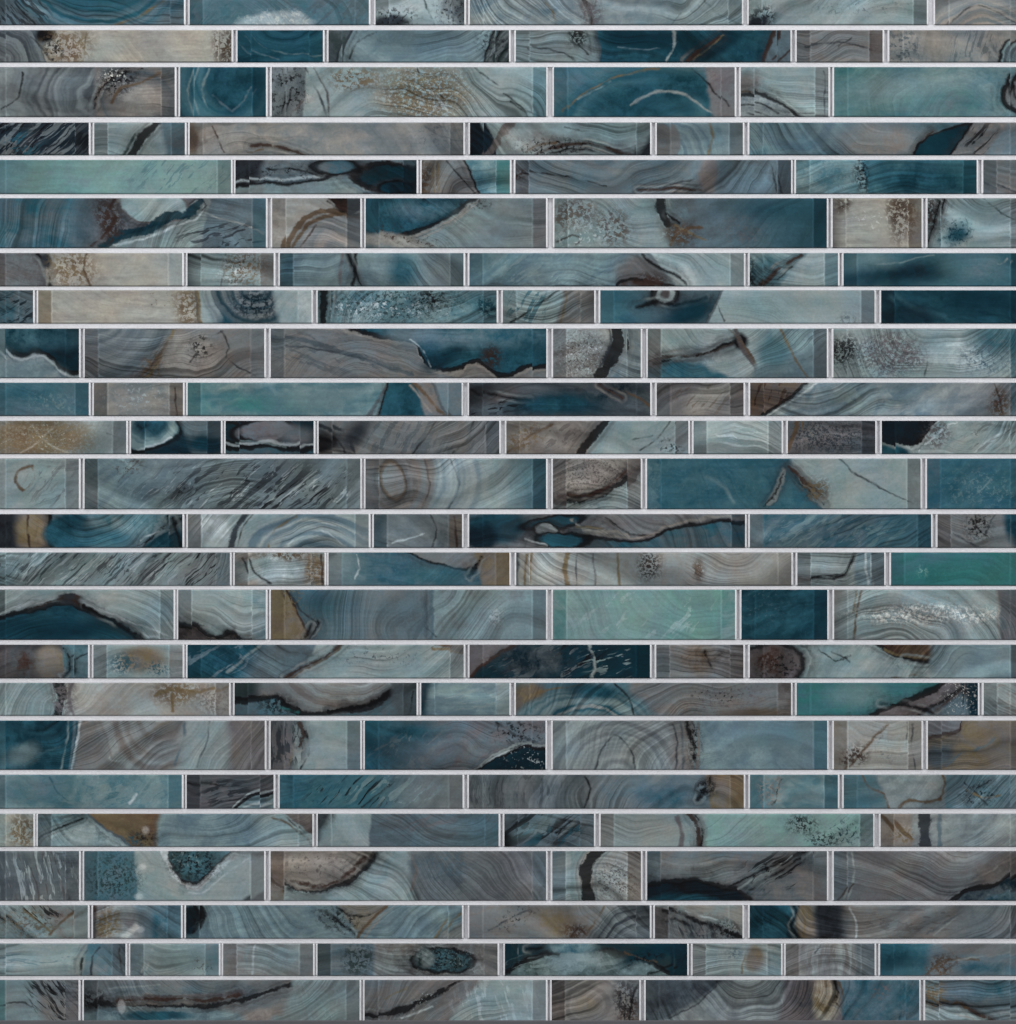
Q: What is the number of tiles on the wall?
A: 148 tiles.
